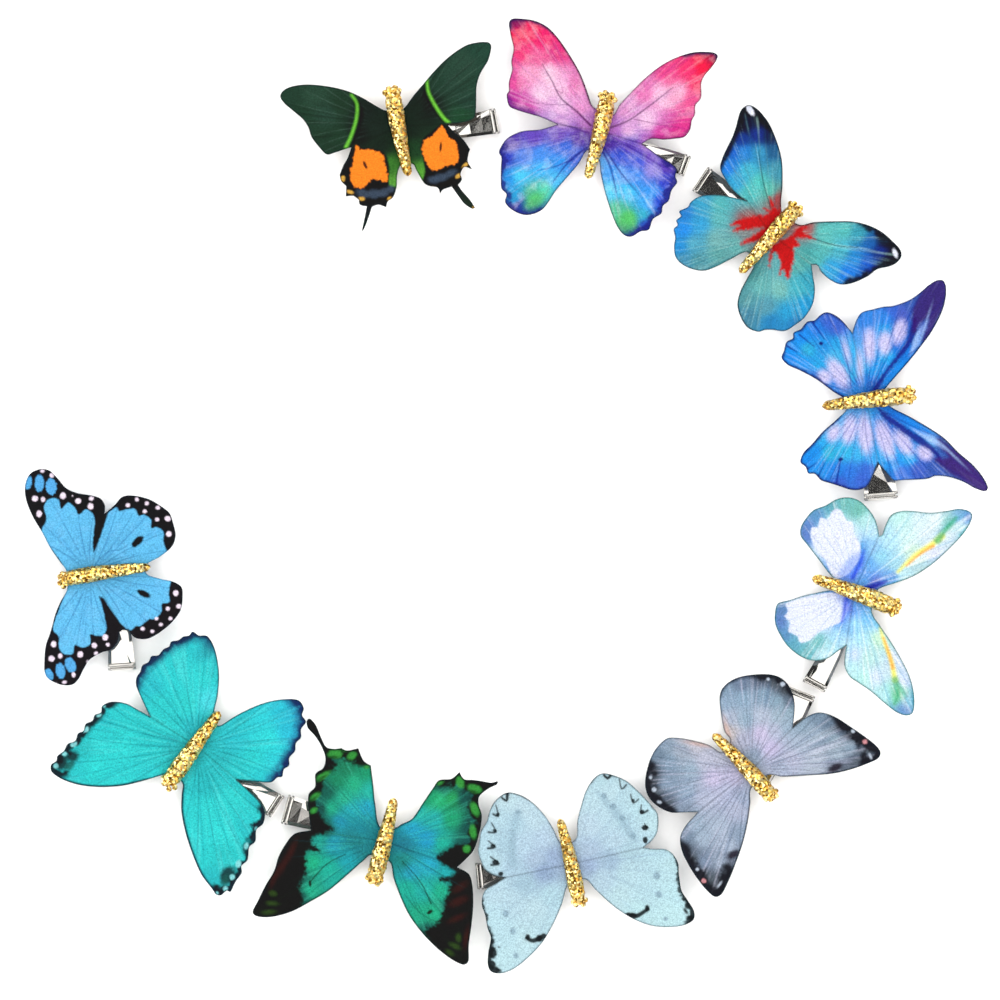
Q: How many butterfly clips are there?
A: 10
